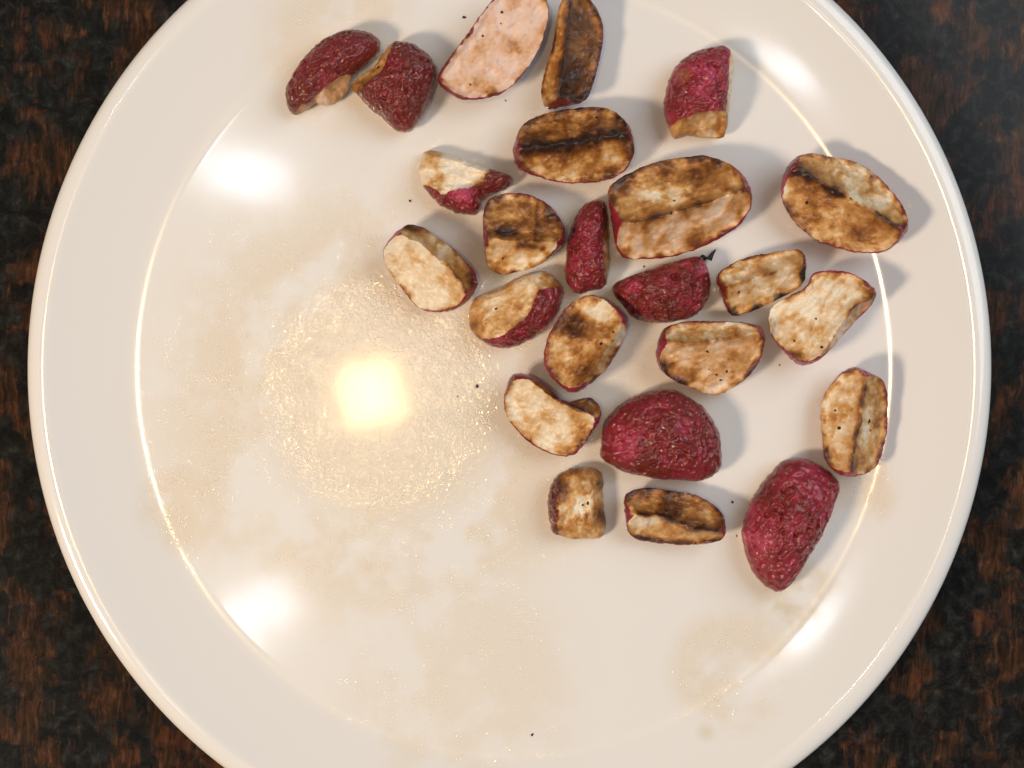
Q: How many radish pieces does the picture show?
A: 24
